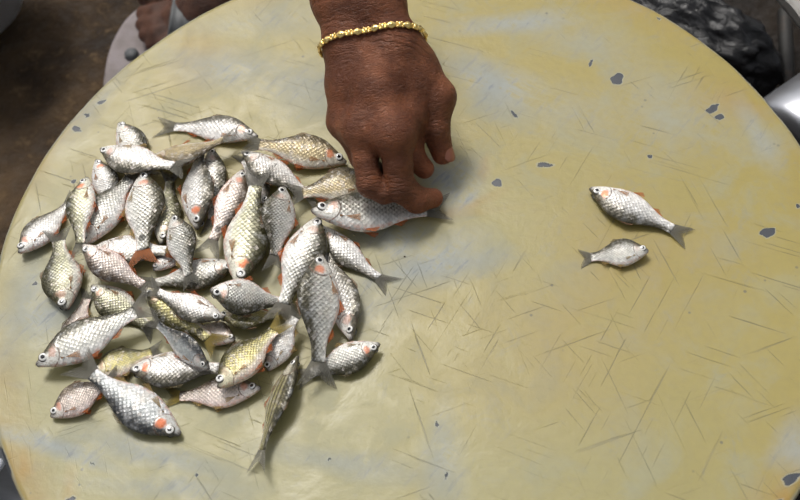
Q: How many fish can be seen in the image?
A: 50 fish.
